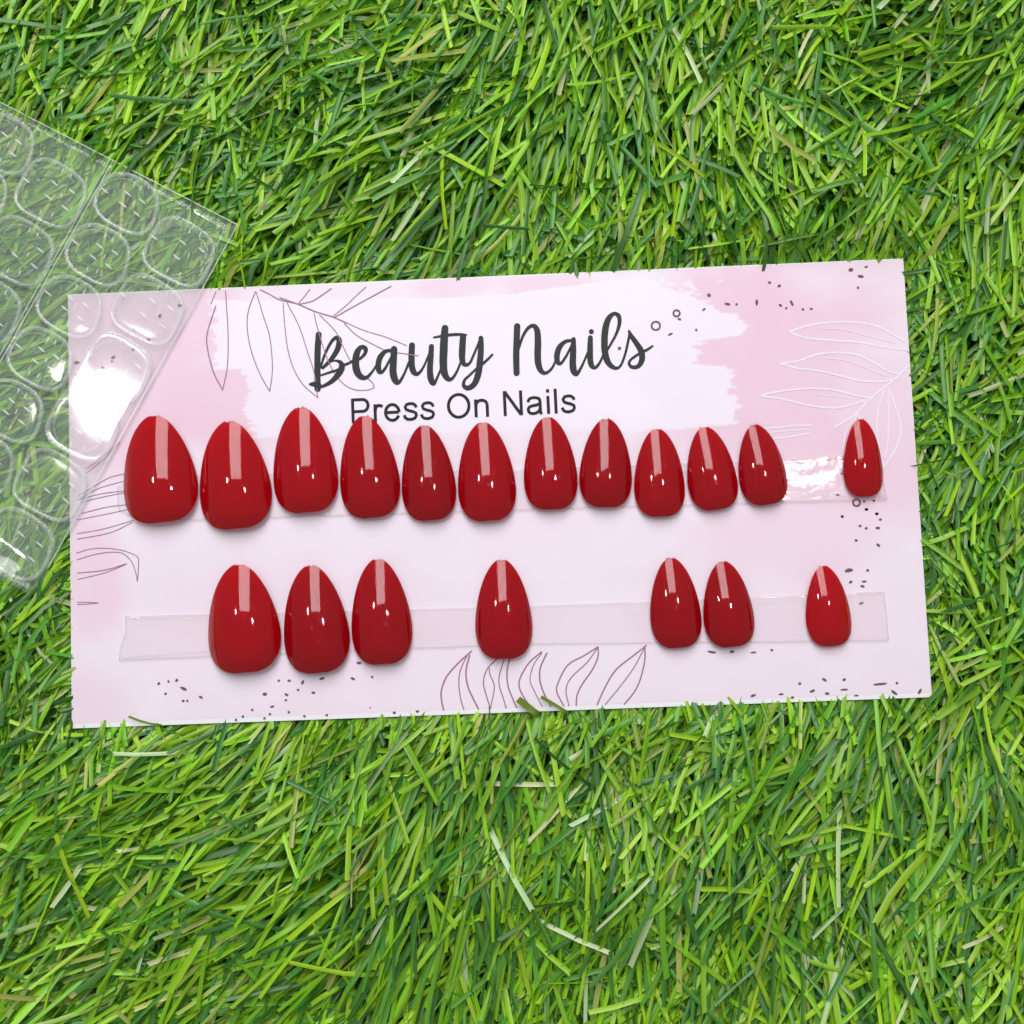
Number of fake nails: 19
